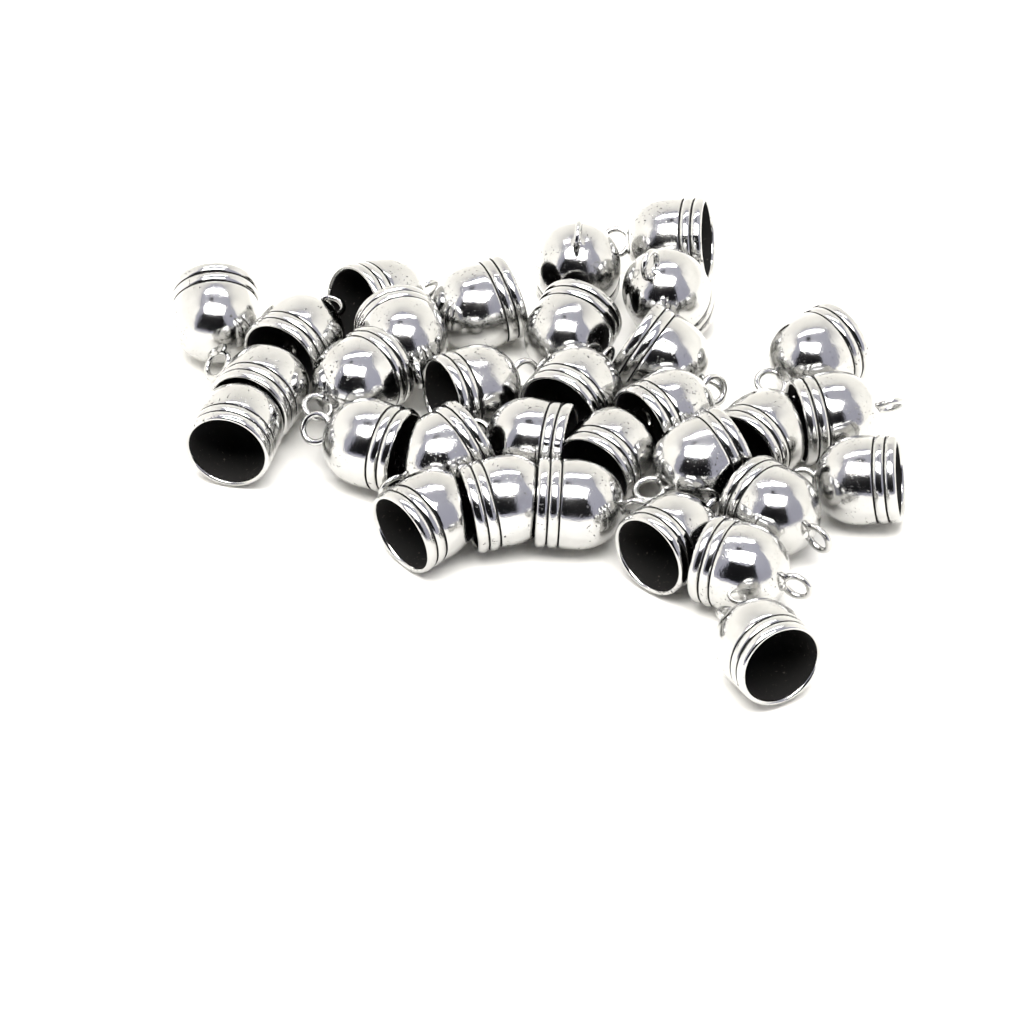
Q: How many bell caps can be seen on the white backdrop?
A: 32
